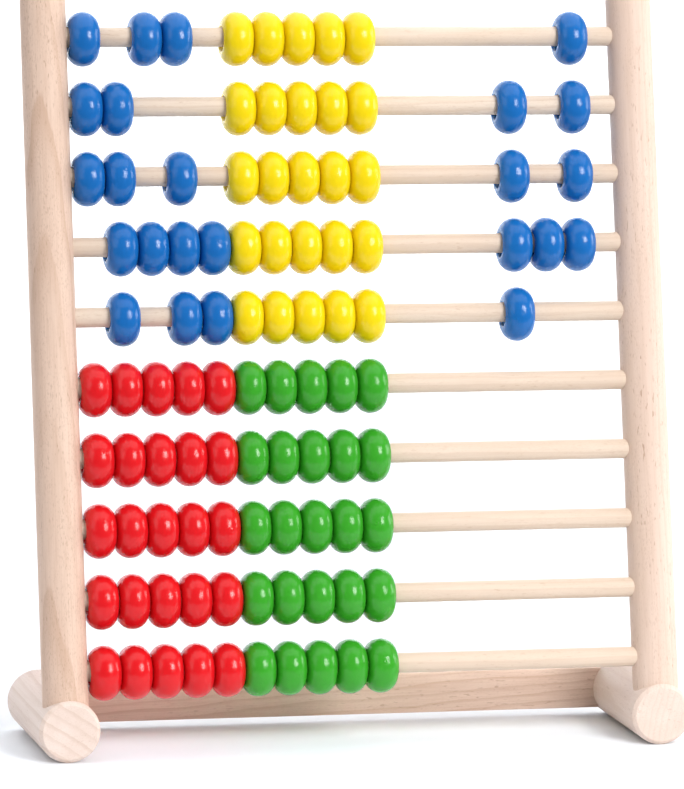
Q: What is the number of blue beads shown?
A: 24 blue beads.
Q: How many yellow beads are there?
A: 25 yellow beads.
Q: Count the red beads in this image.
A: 25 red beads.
